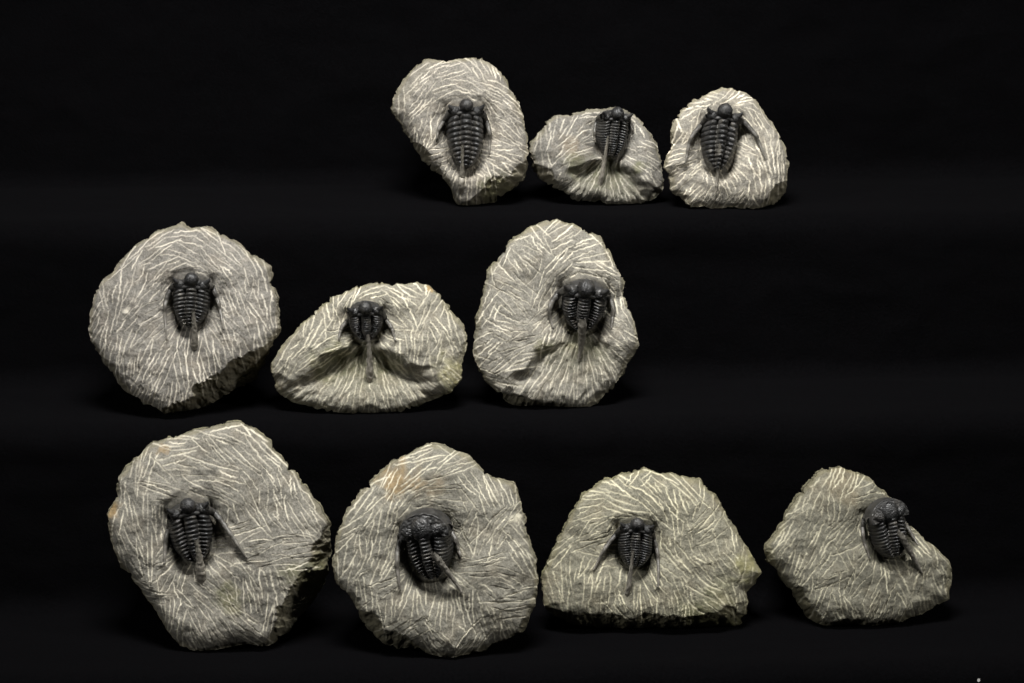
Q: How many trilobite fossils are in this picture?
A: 10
